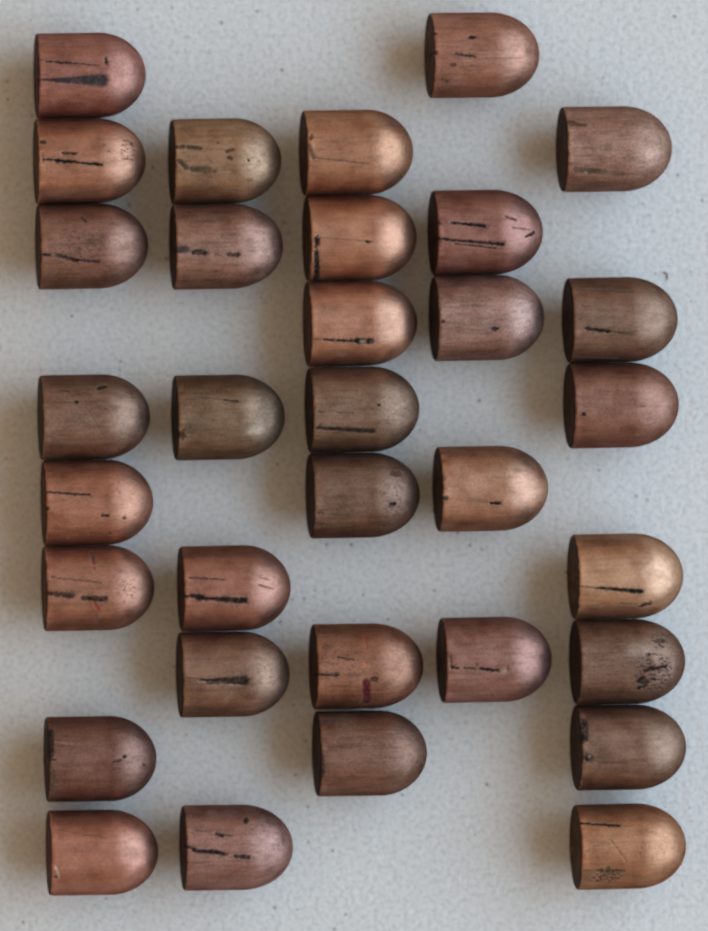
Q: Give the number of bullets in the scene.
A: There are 33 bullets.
